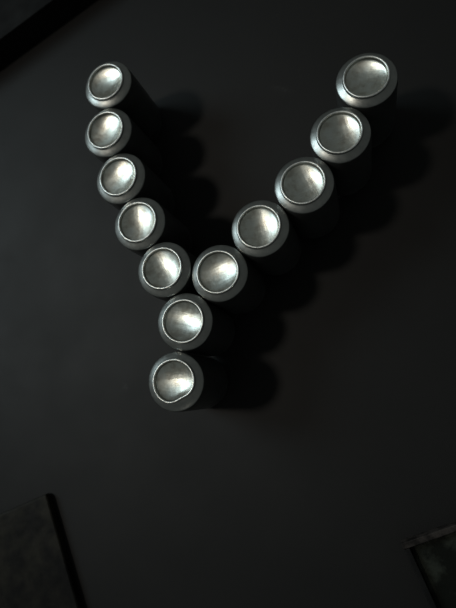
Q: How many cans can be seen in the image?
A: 12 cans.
